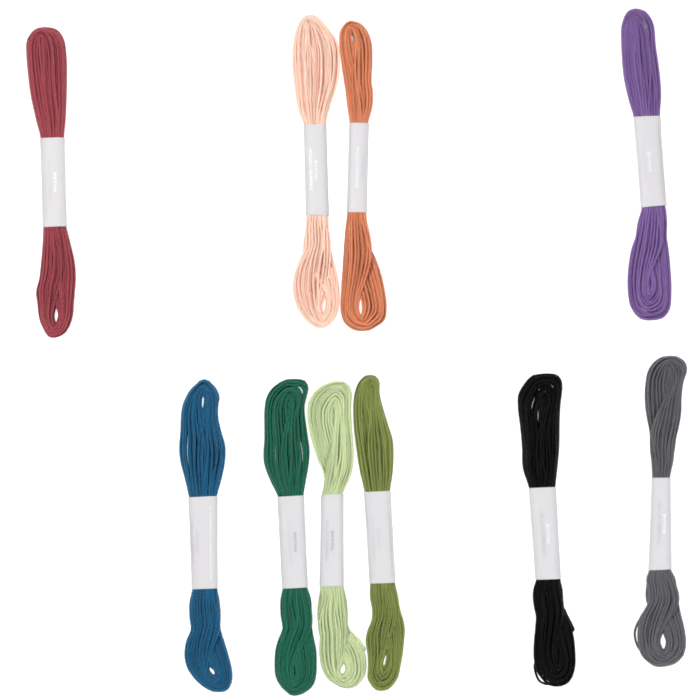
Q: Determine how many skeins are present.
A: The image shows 10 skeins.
